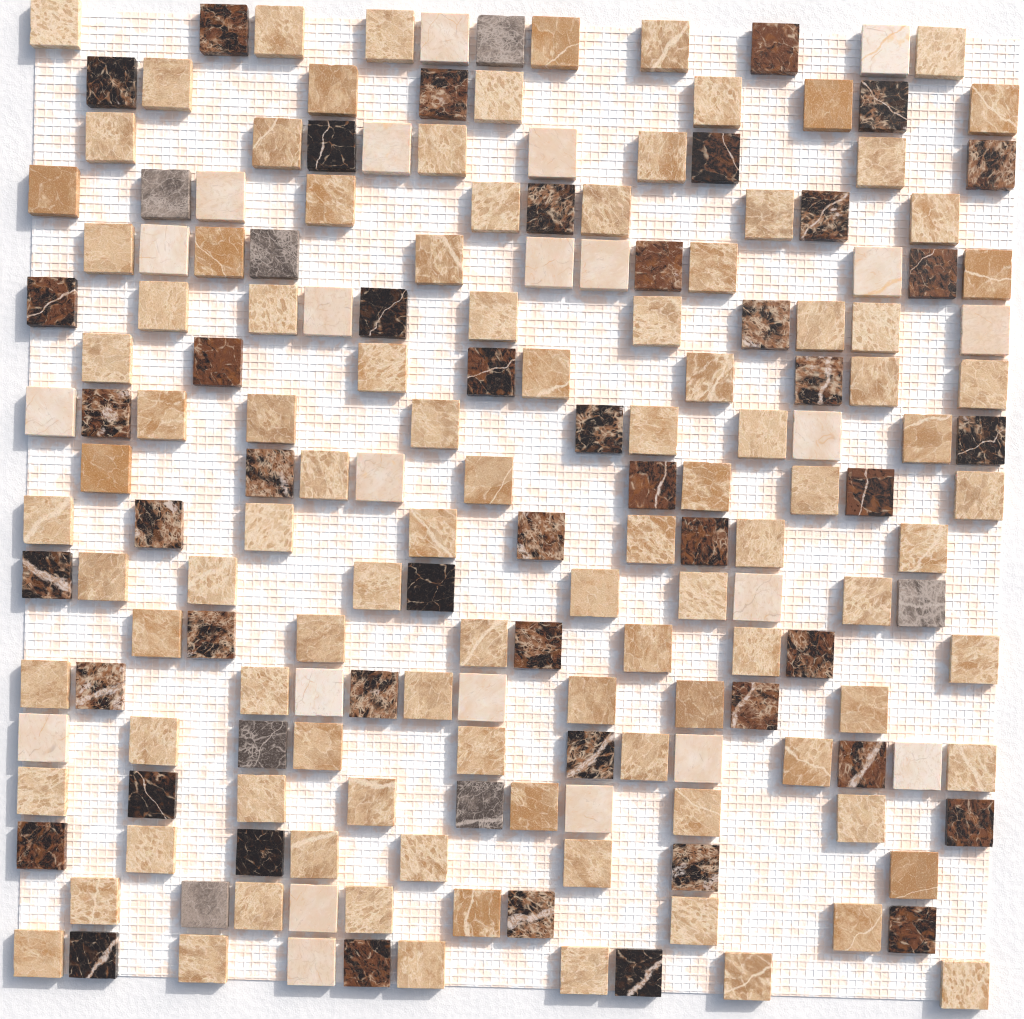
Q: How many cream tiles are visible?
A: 23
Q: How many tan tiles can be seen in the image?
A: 105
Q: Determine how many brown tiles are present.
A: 47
